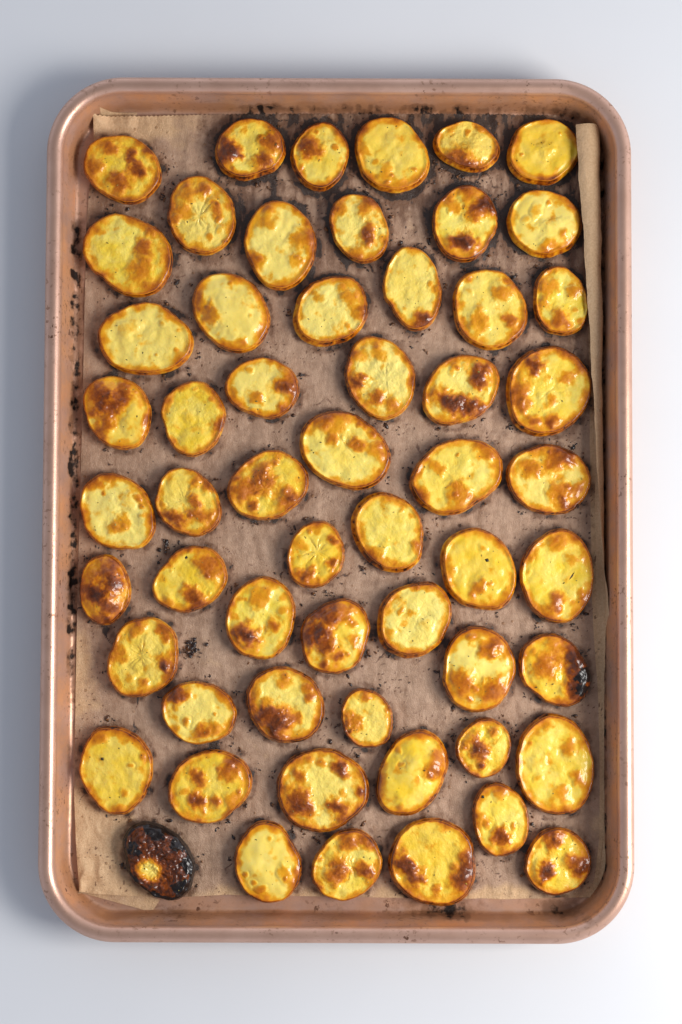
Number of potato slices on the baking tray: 57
